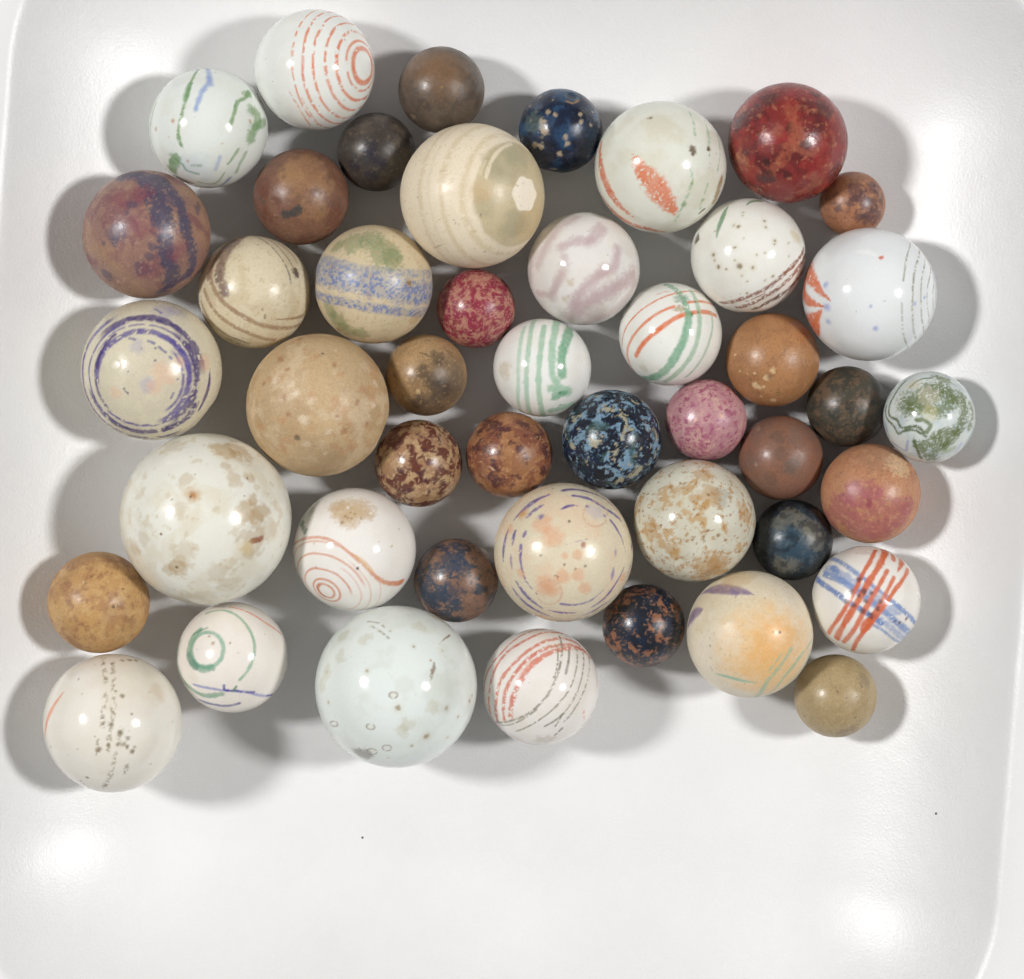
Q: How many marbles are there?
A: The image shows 46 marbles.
